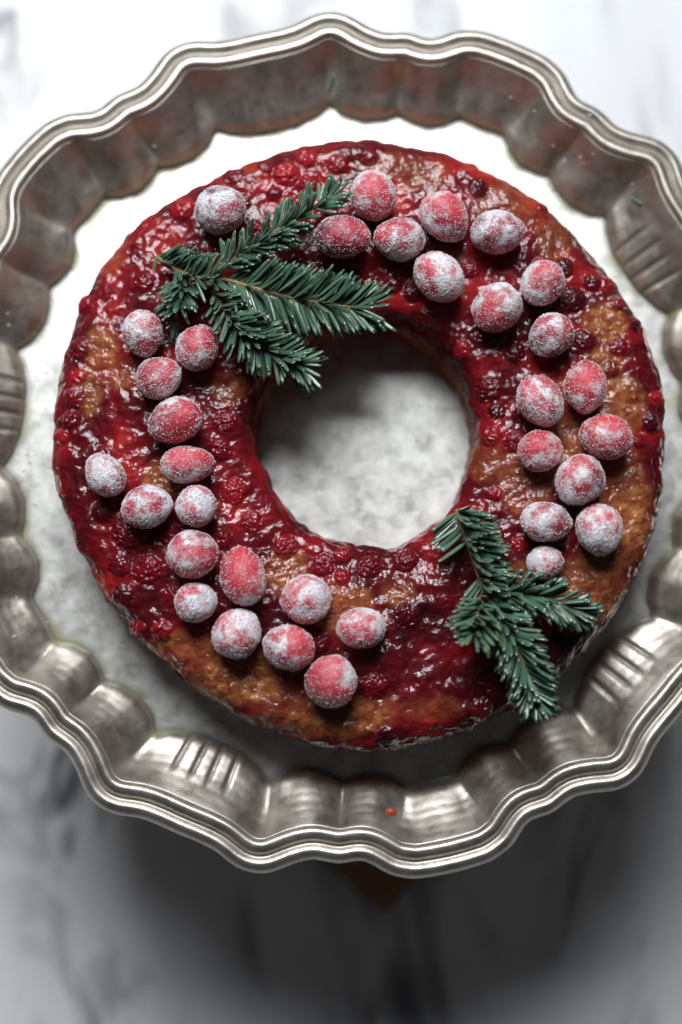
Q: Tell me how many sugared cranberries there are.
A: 34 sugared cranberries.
